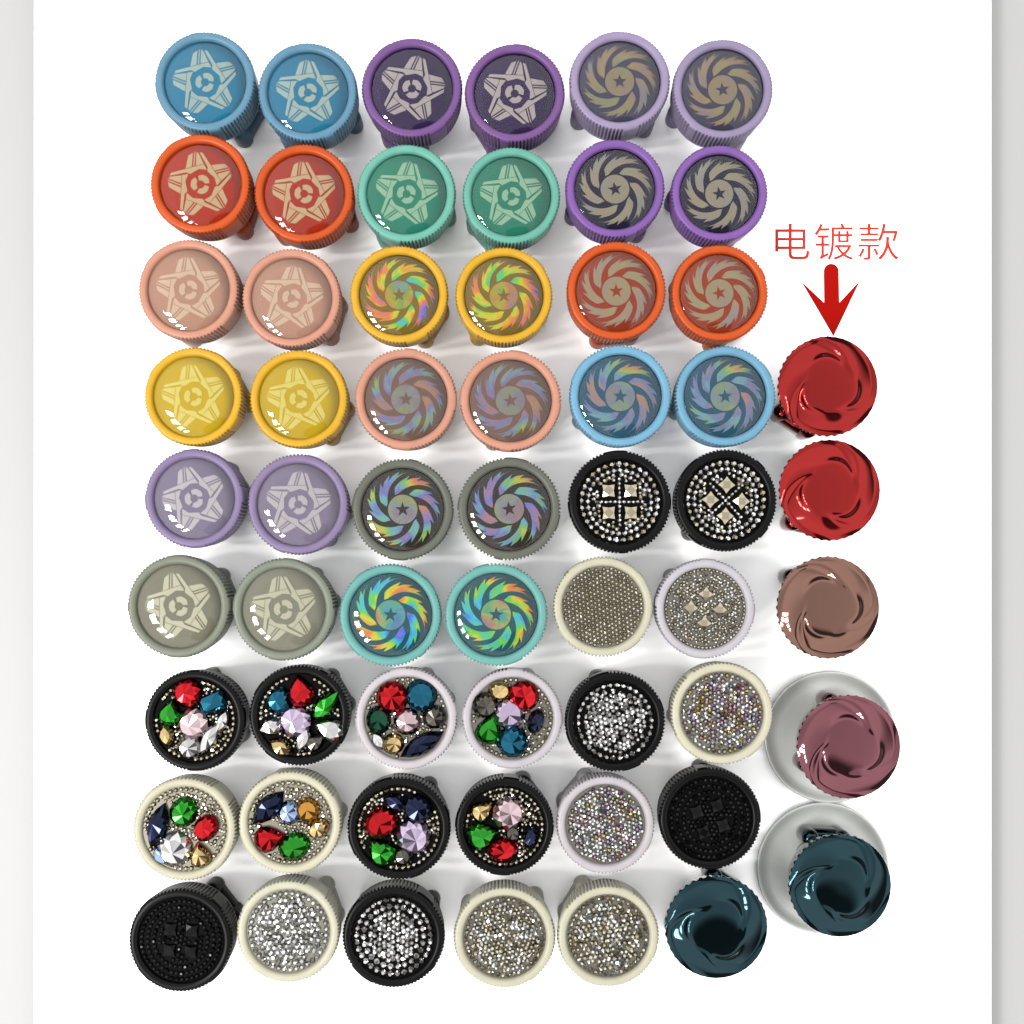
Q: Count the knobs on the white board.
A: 59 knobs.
